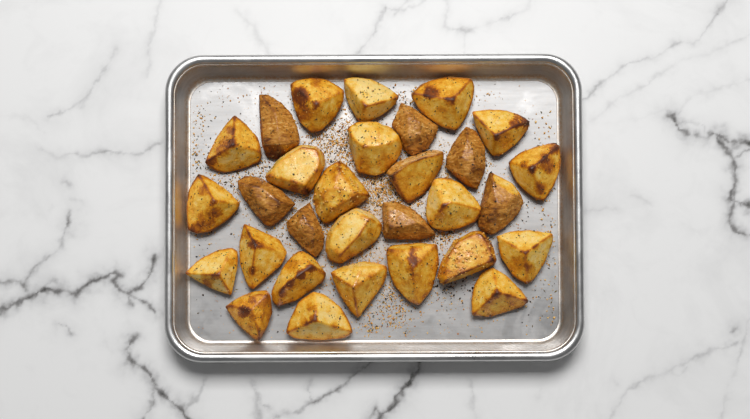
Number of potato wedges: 30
